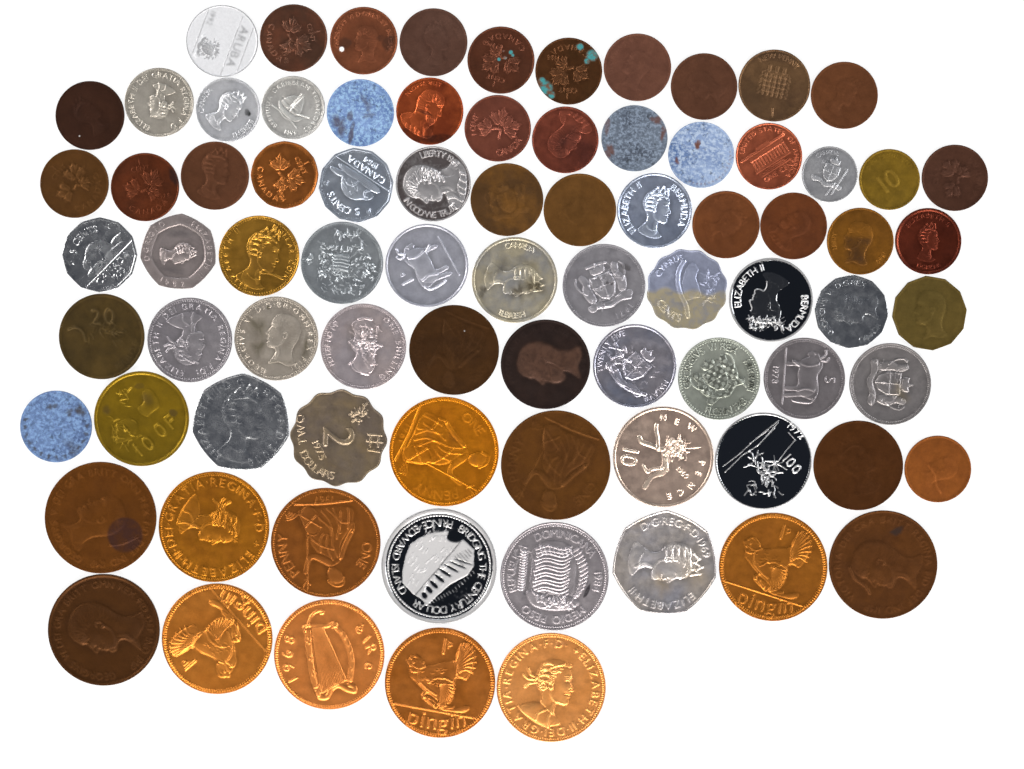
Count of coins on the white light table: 81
